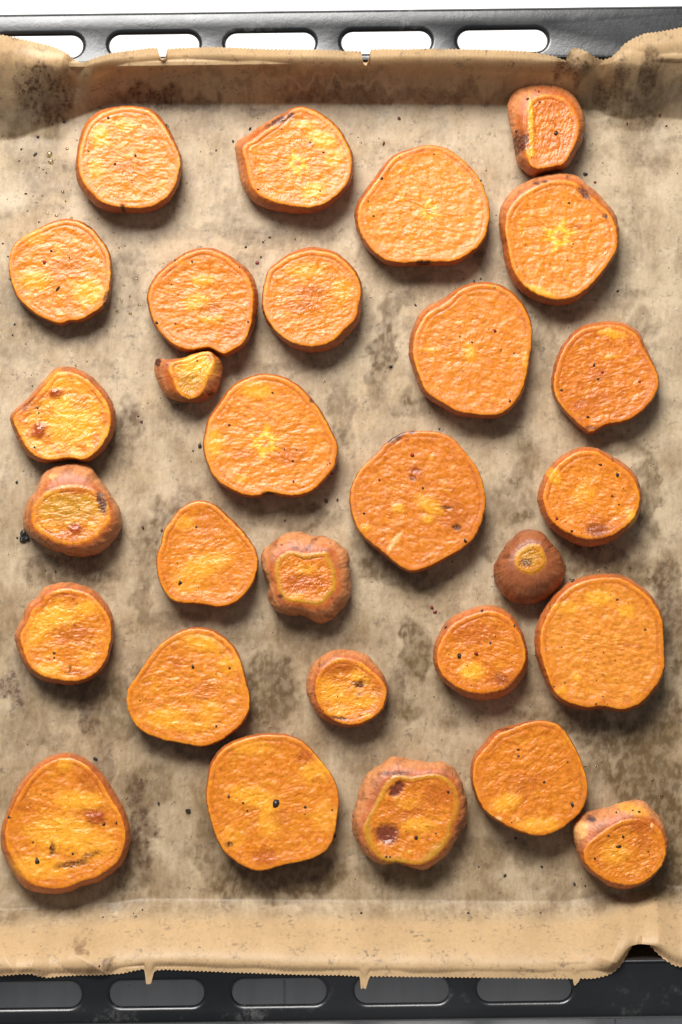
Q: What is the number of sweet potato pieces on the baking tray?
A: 29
